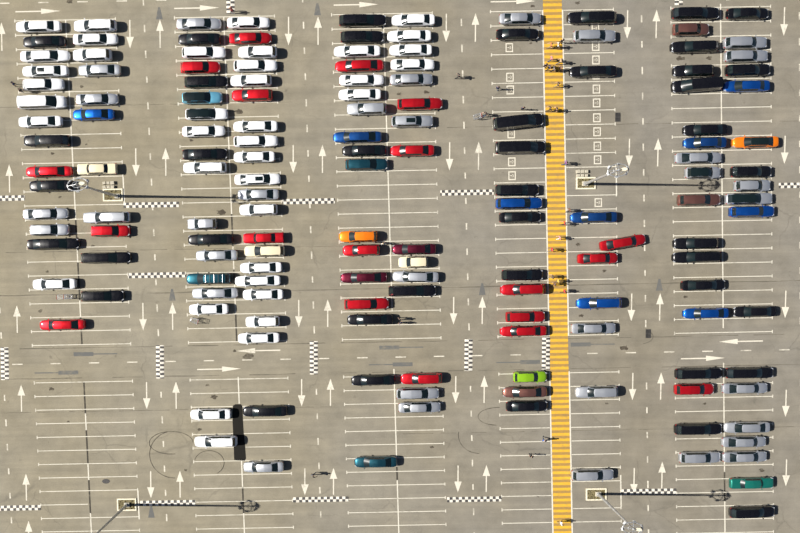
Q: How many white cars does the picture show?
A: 38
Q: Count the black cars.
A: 42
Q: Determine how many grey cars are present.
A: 33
